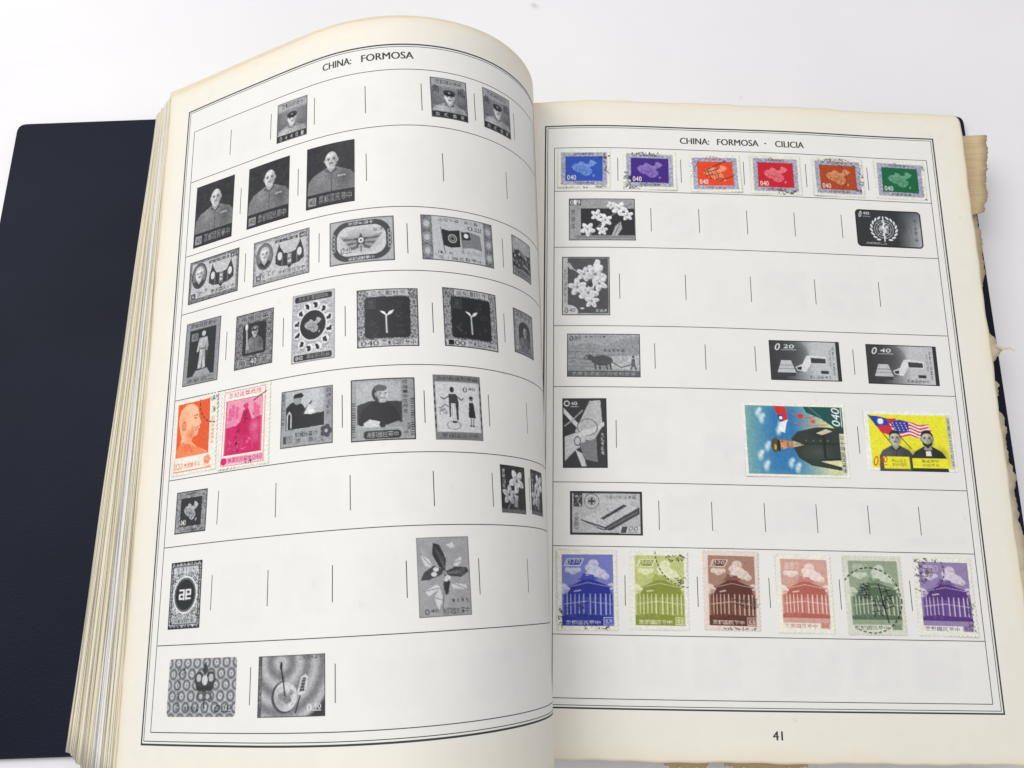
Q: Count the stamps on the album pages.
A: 51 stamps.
